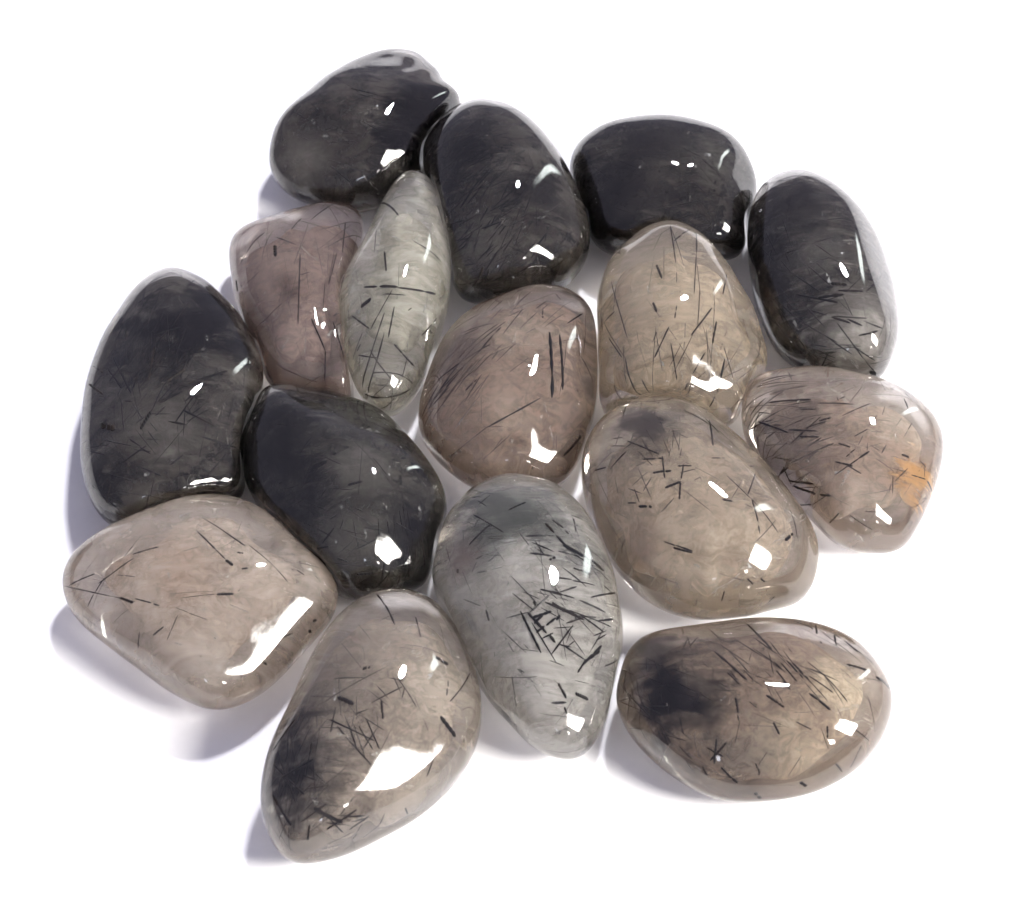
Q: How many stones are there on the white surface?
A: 16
